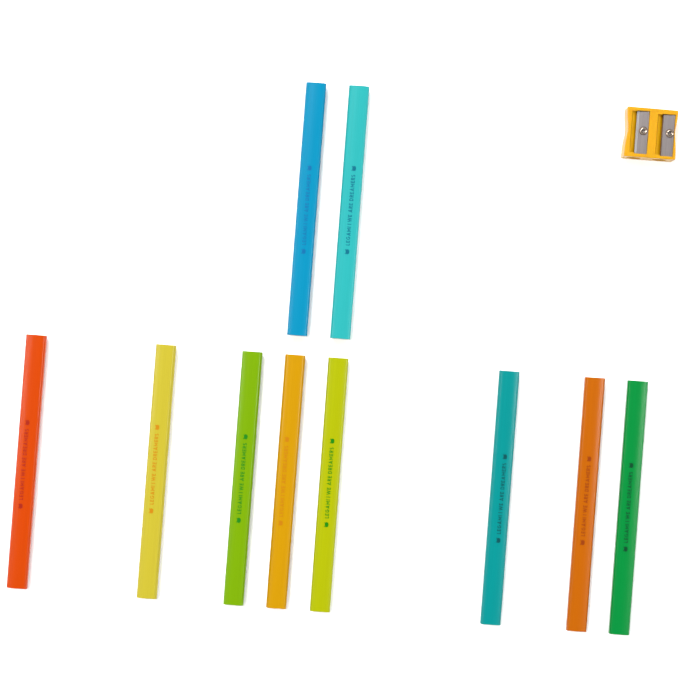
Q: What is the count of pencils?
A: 10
